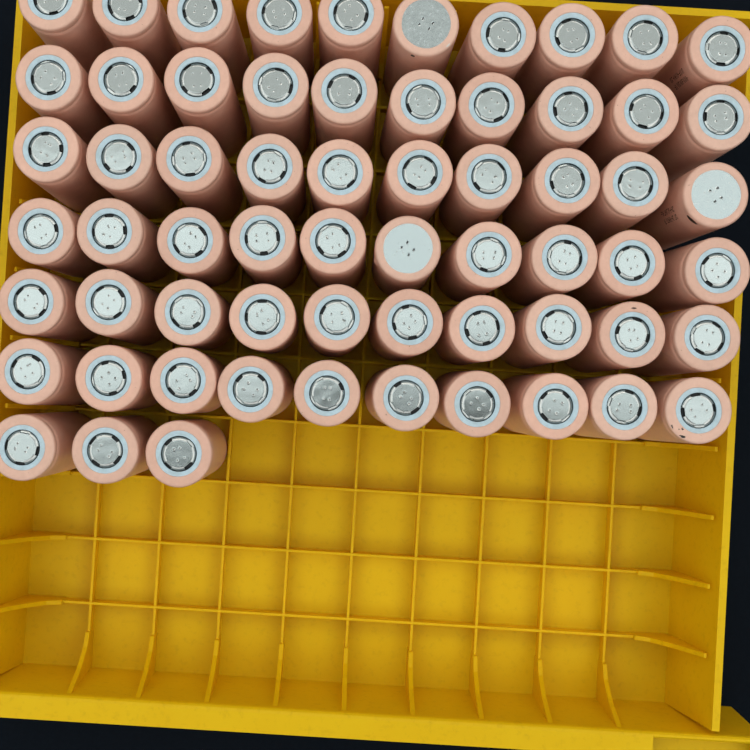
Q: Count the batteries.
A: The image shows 63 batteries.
